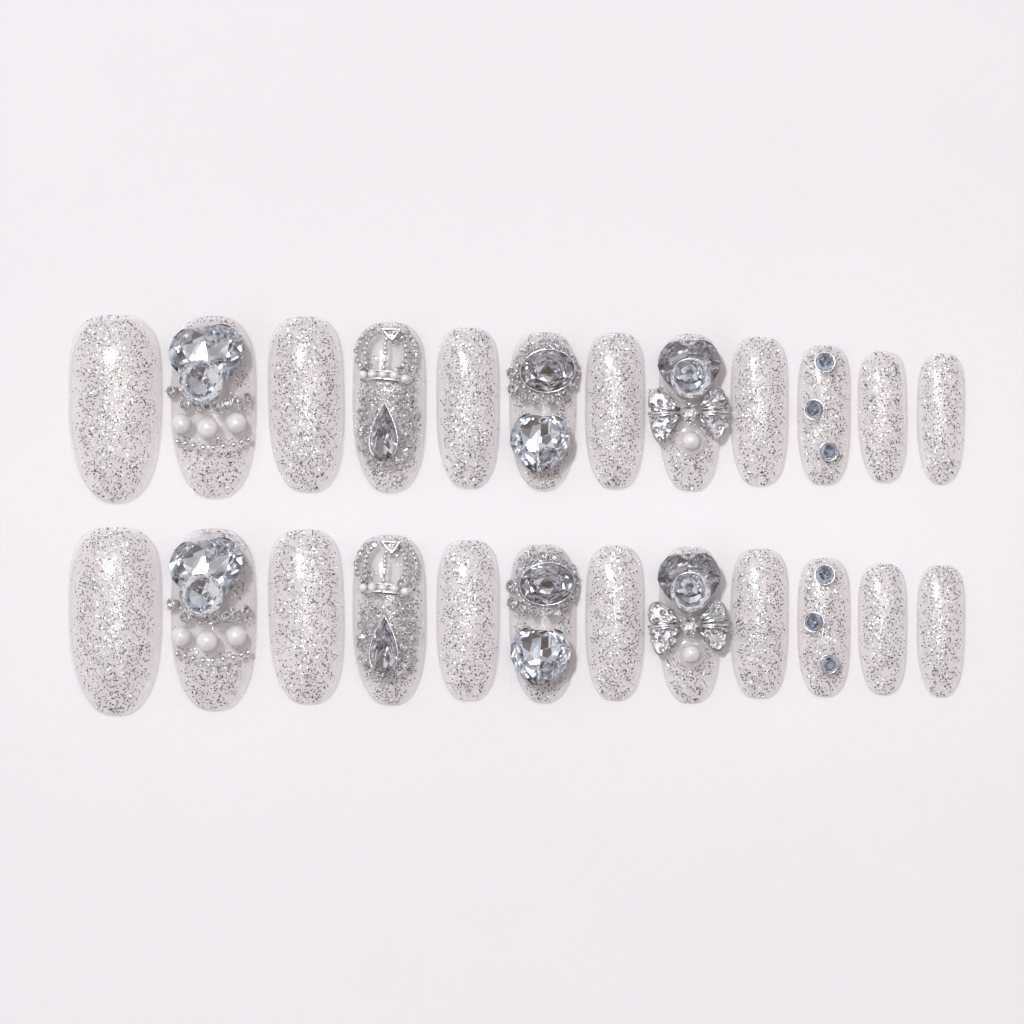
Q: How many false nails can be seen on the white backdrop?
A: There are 24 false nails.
